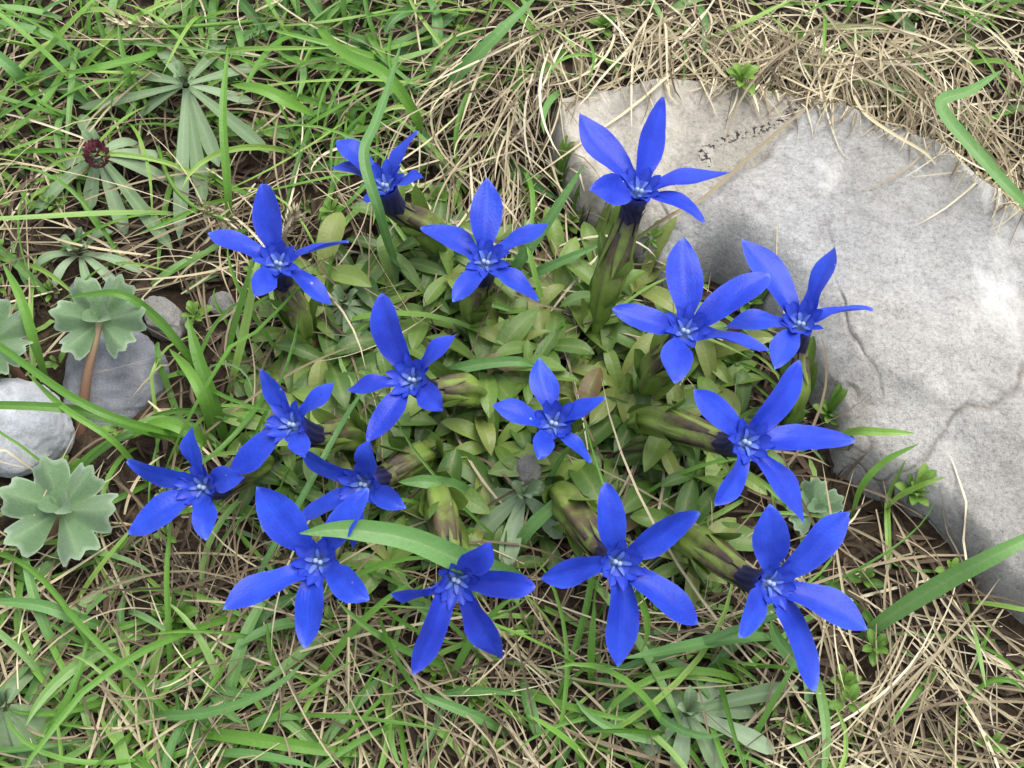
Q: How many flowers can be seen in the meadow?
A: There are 16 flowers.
